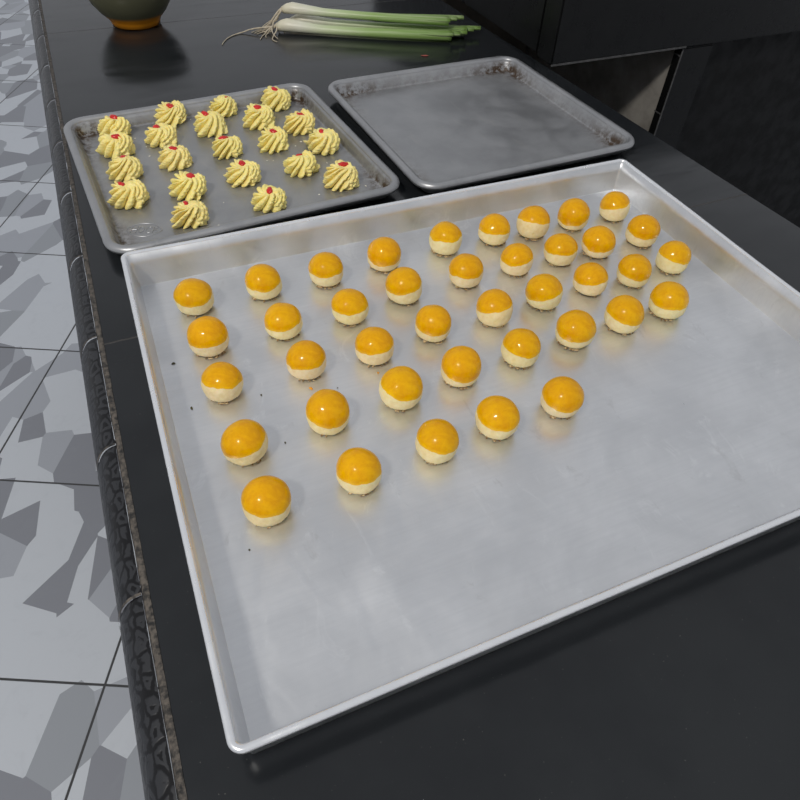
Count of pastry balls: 40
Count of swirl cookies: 21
